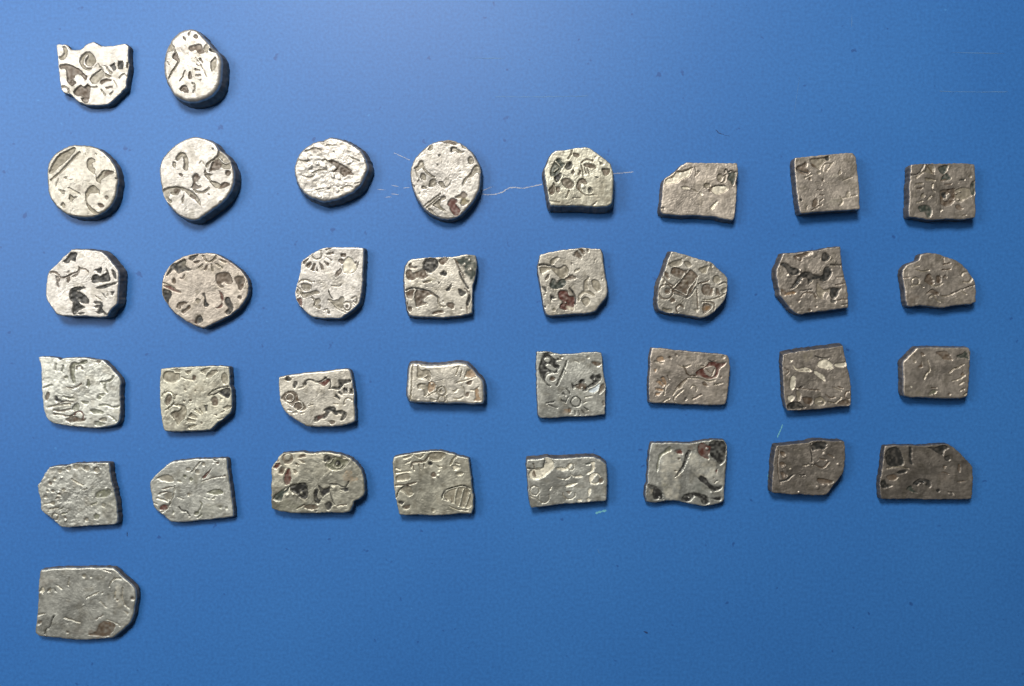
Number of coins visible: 35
